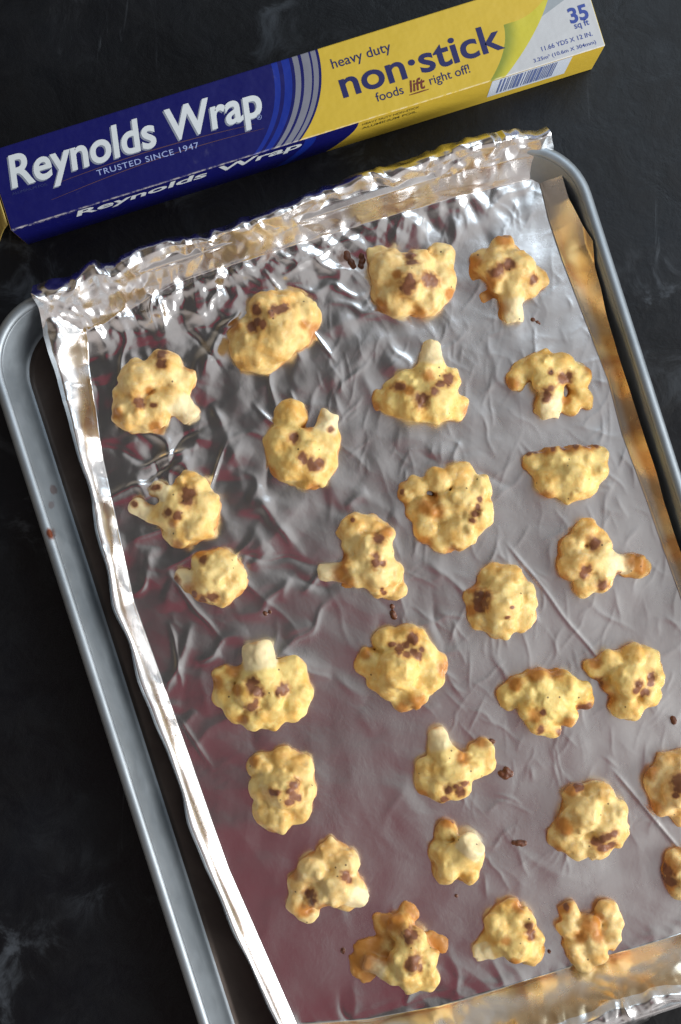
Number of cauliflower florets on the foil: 28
